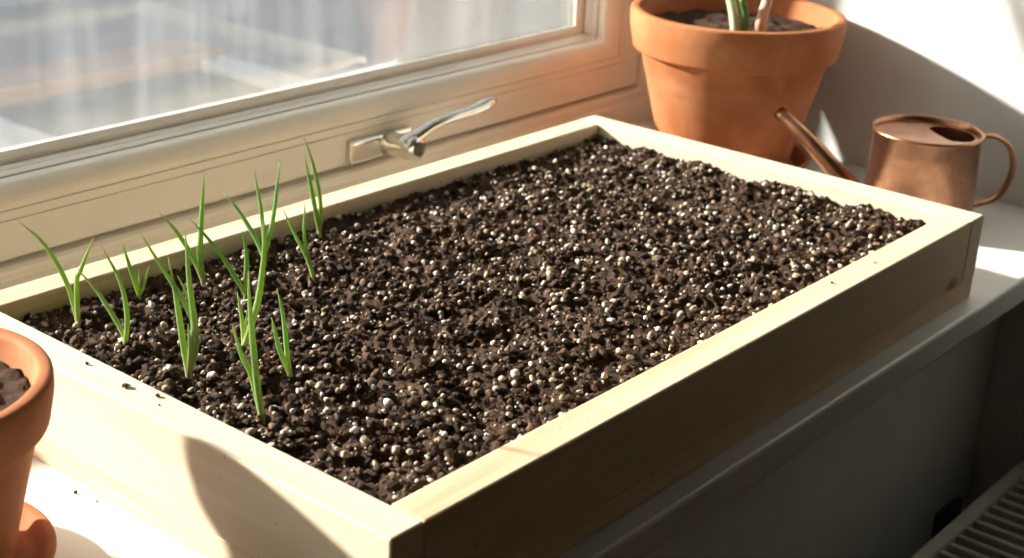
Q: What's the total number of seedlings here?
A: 12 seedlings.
